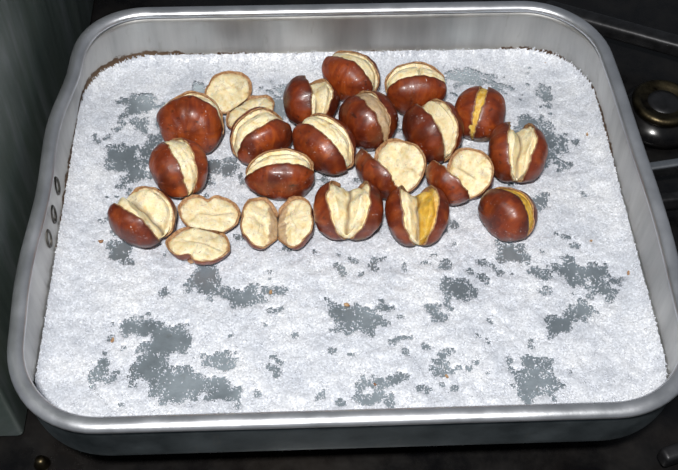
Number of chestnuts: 21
